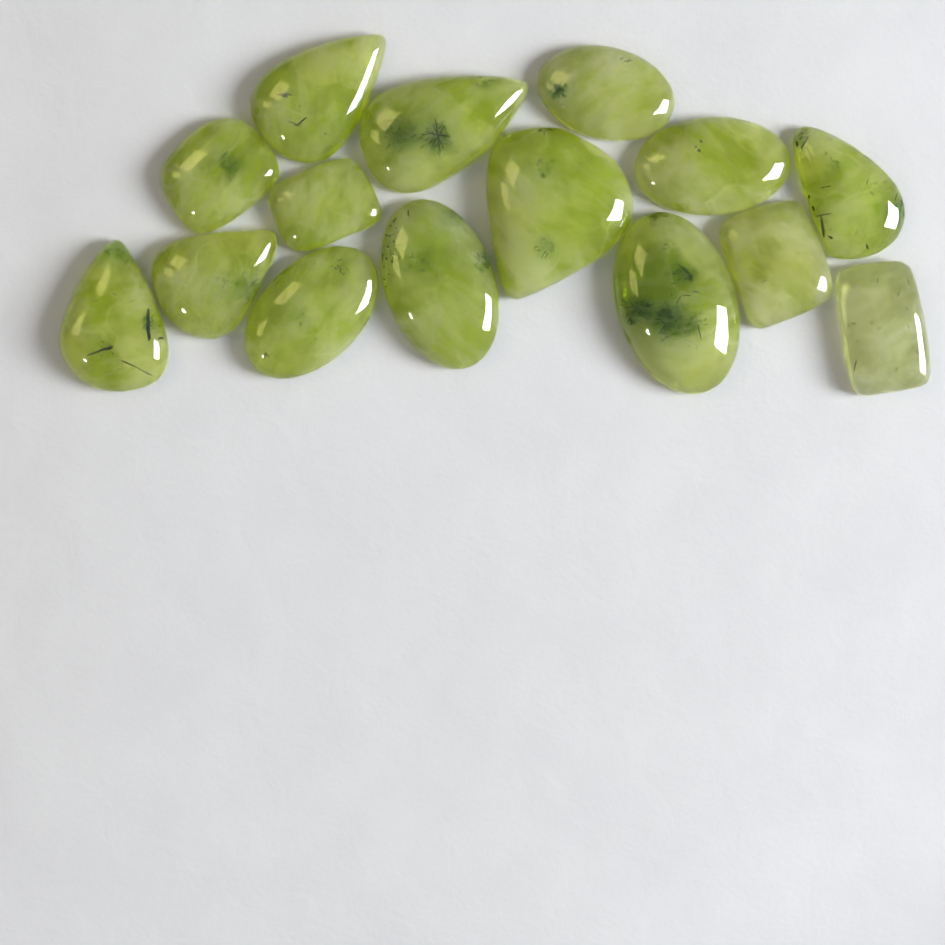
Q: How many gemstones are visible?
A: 15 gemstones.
